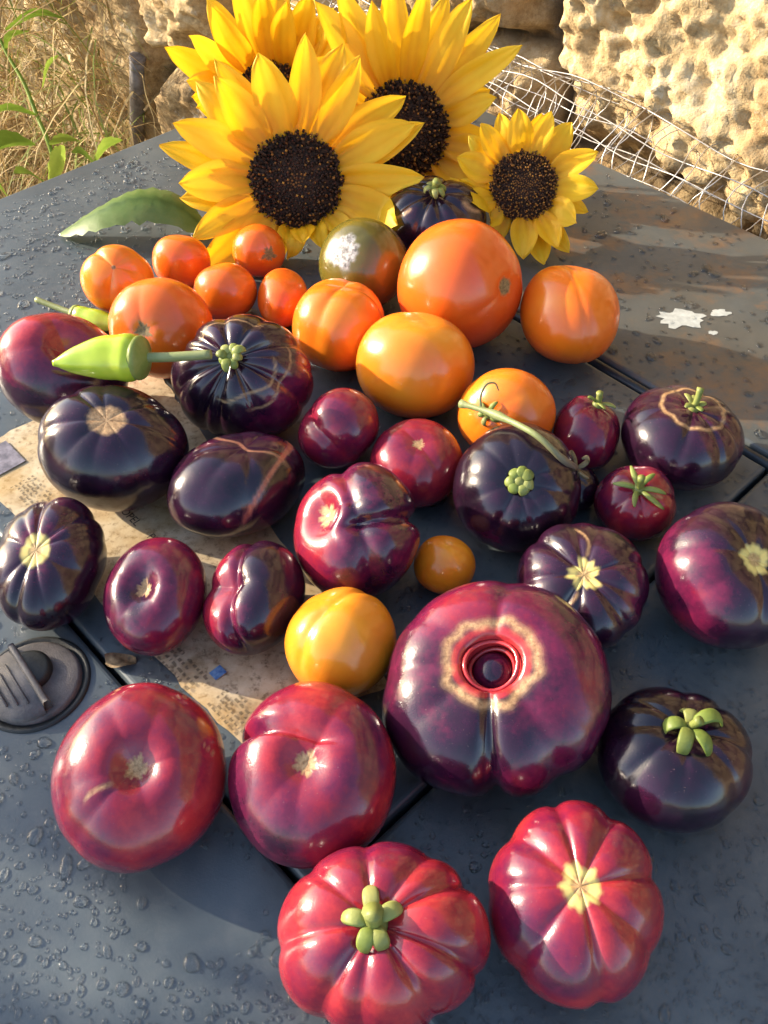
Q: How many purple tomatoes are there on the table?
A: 24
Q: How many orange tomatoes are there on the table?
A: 13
